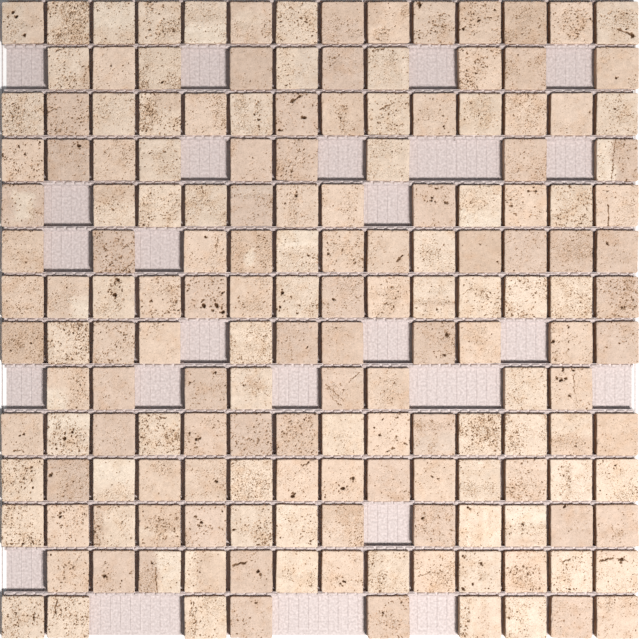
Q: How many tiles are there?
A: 167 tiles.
